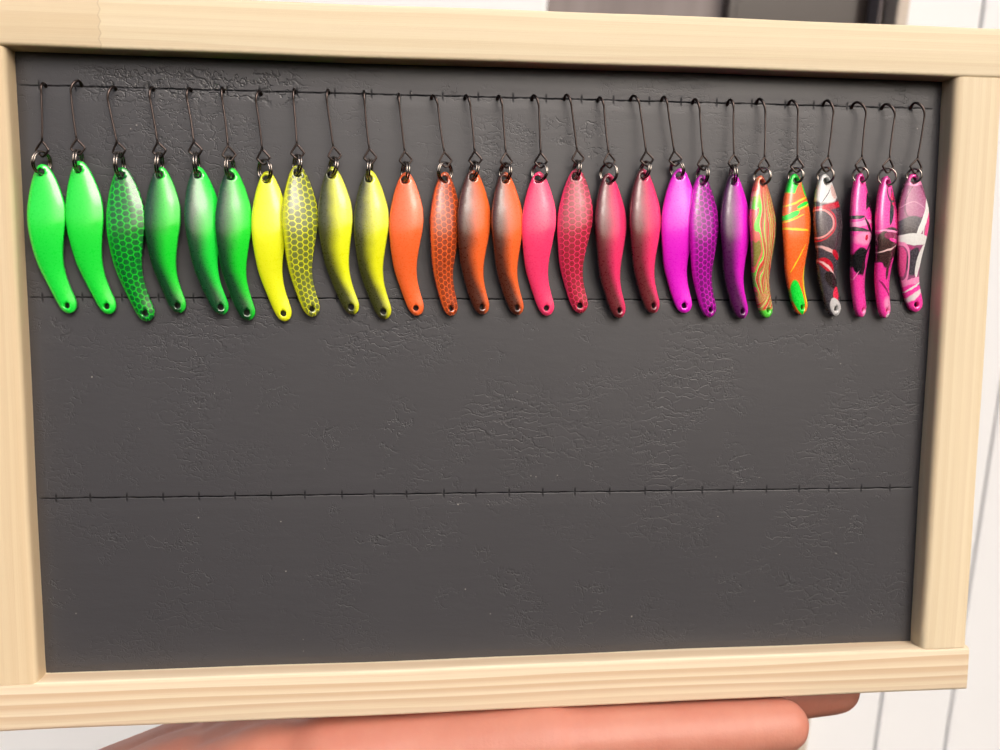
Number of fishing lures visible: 27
